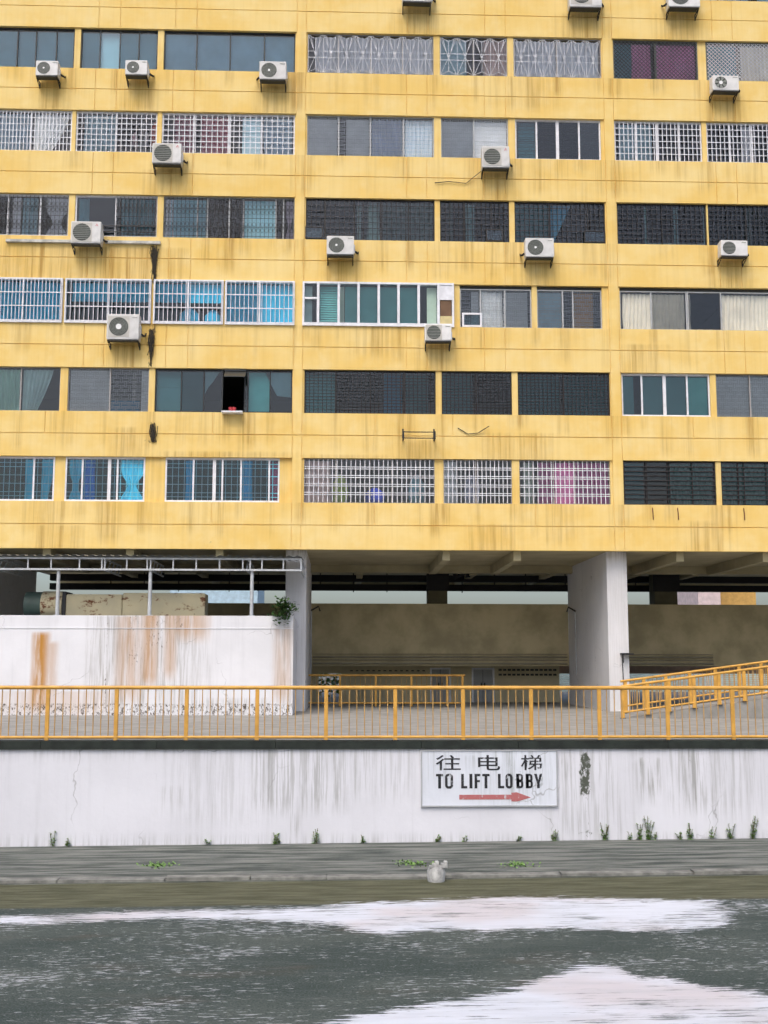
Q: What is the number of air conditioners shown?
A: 15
